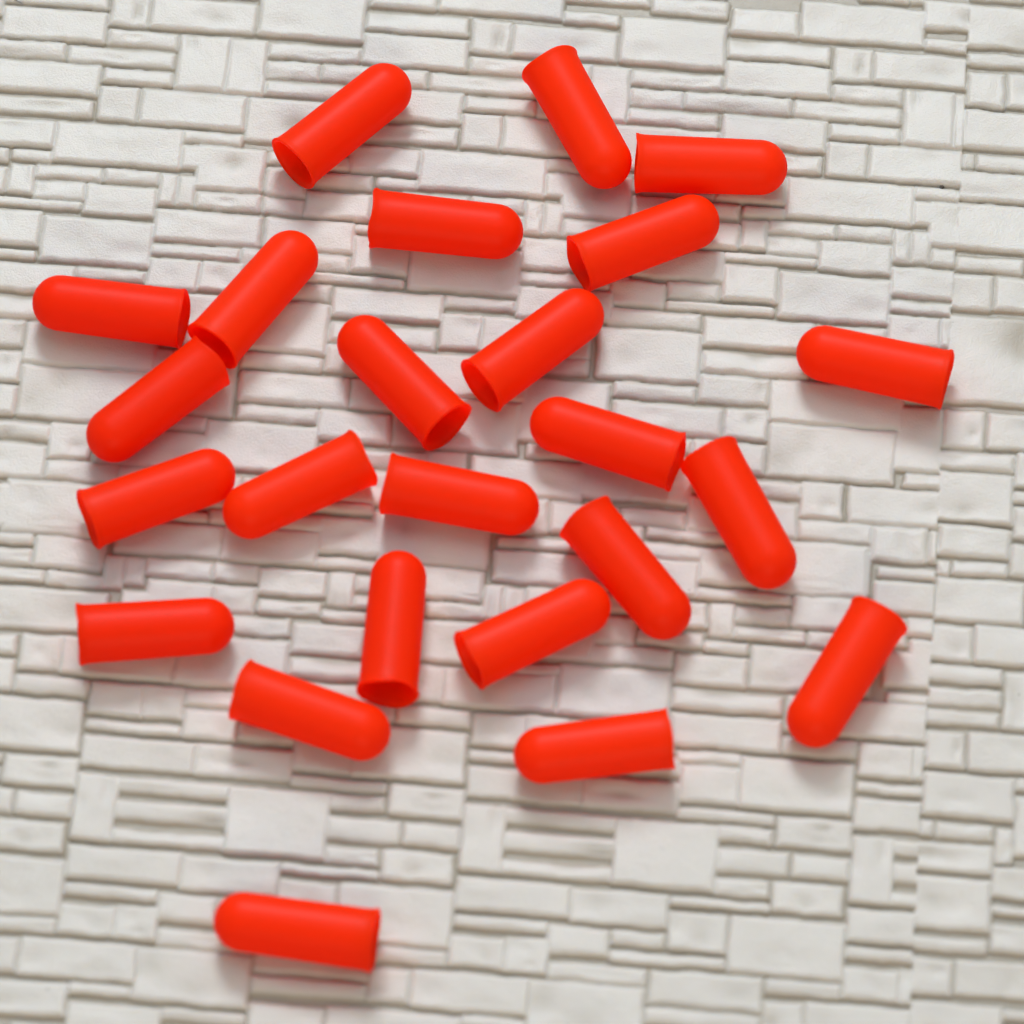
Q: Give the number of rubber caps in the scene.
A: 24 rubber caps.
